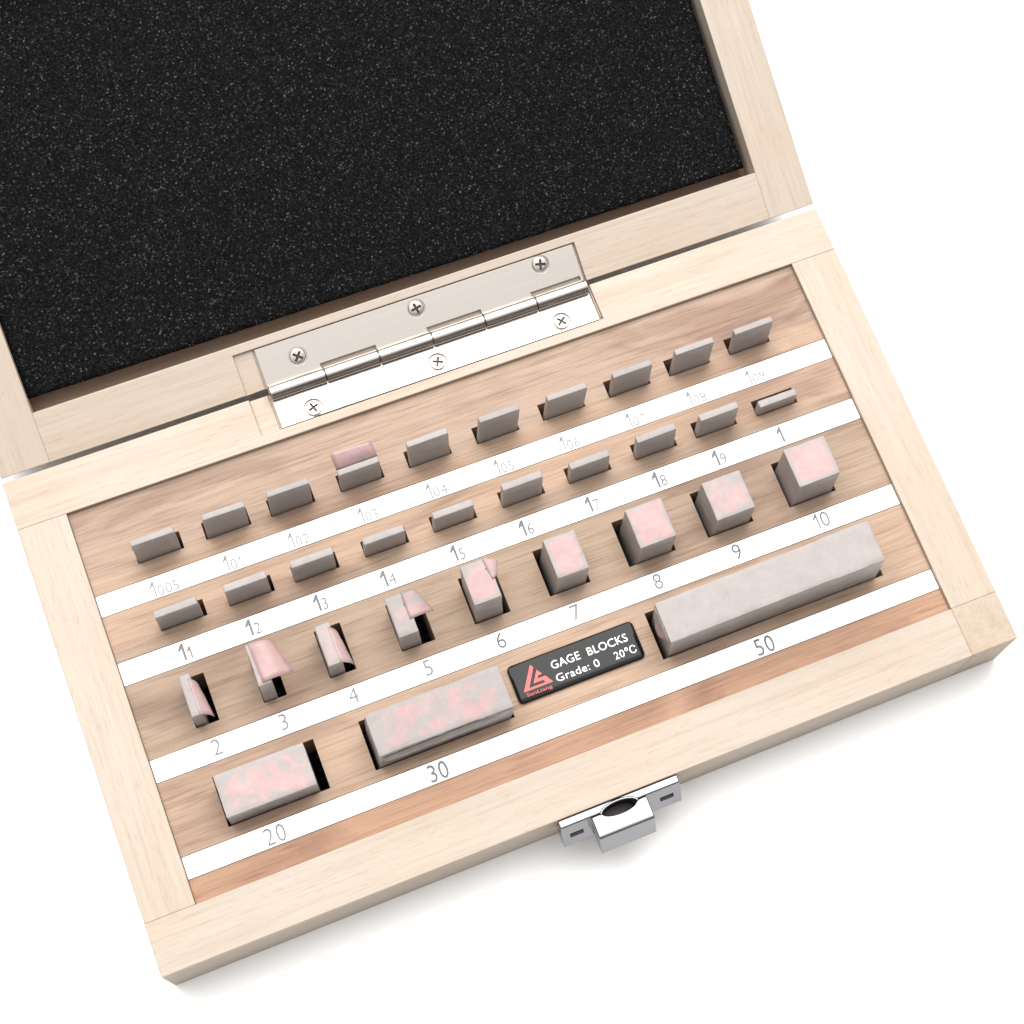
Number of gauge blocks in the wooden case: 32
